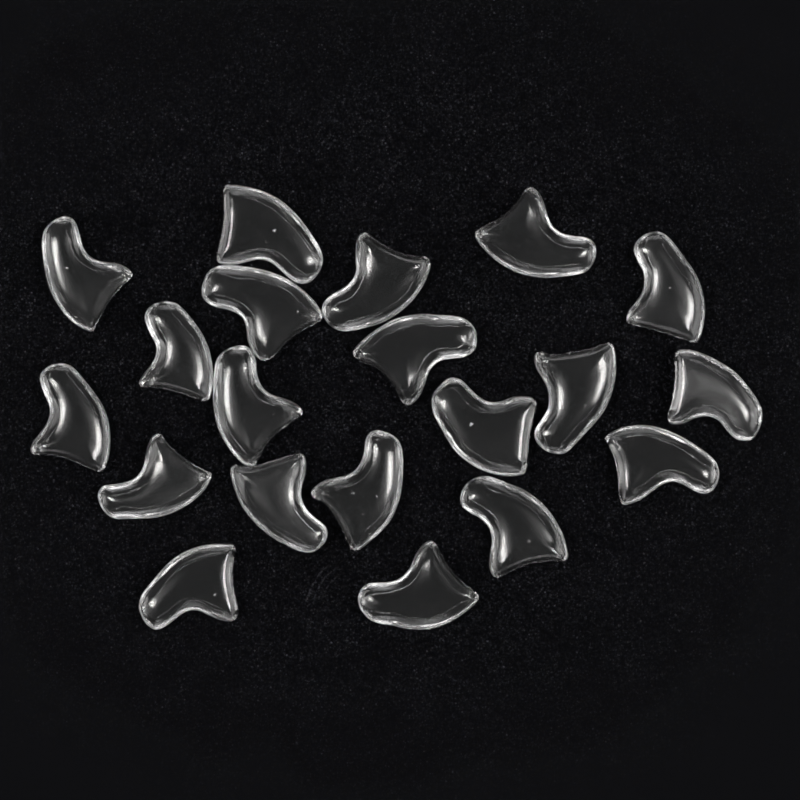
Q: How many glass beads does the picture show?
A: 20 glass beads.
